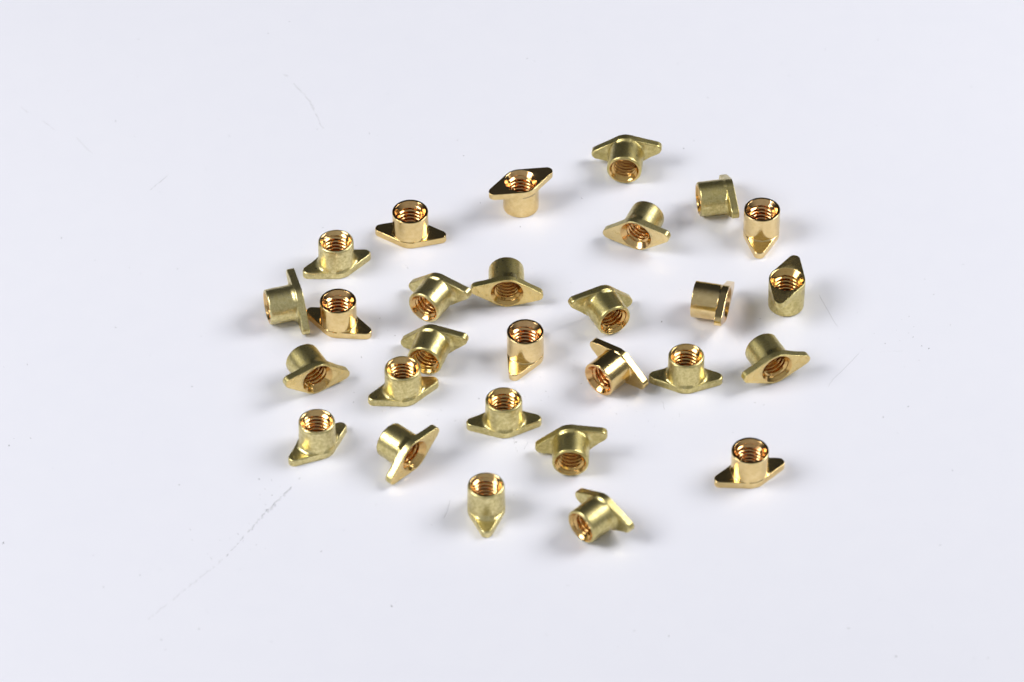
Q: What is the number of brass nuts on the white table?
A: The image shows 28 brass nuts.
